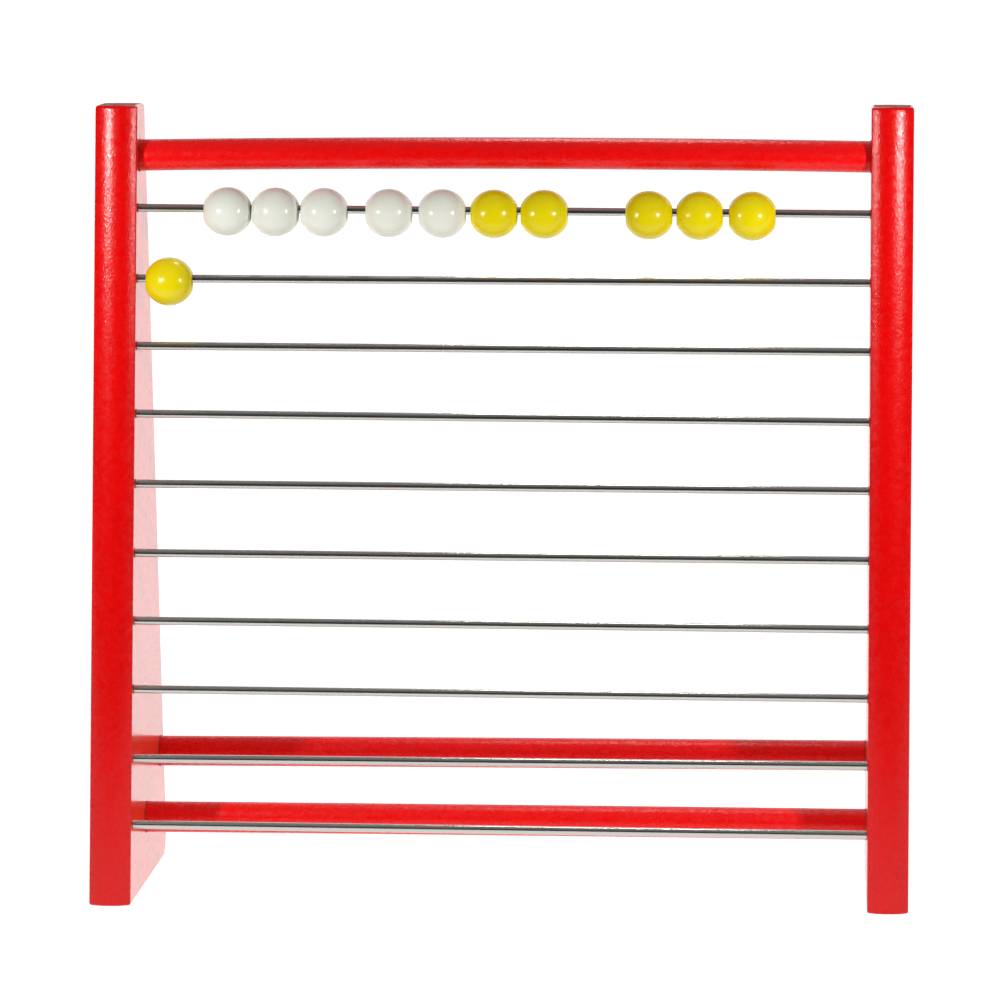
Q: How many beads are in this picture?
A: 11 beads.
